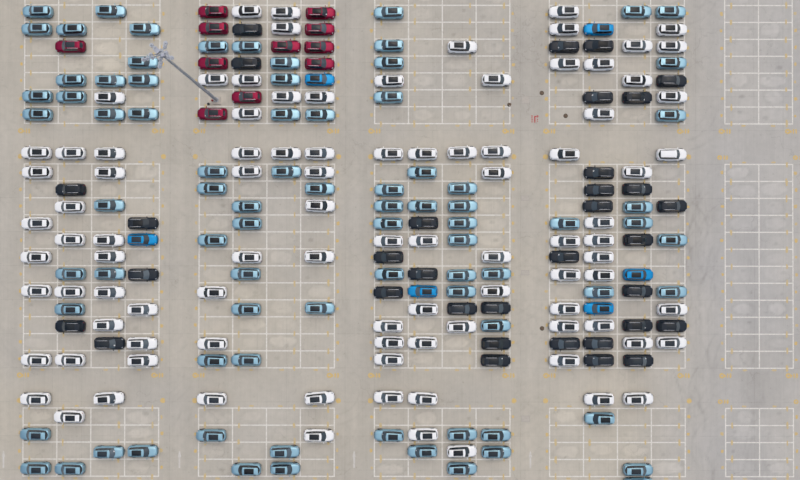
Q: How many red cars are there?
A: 11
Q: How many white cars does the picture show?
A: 95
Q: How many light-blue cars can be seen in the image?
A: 82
